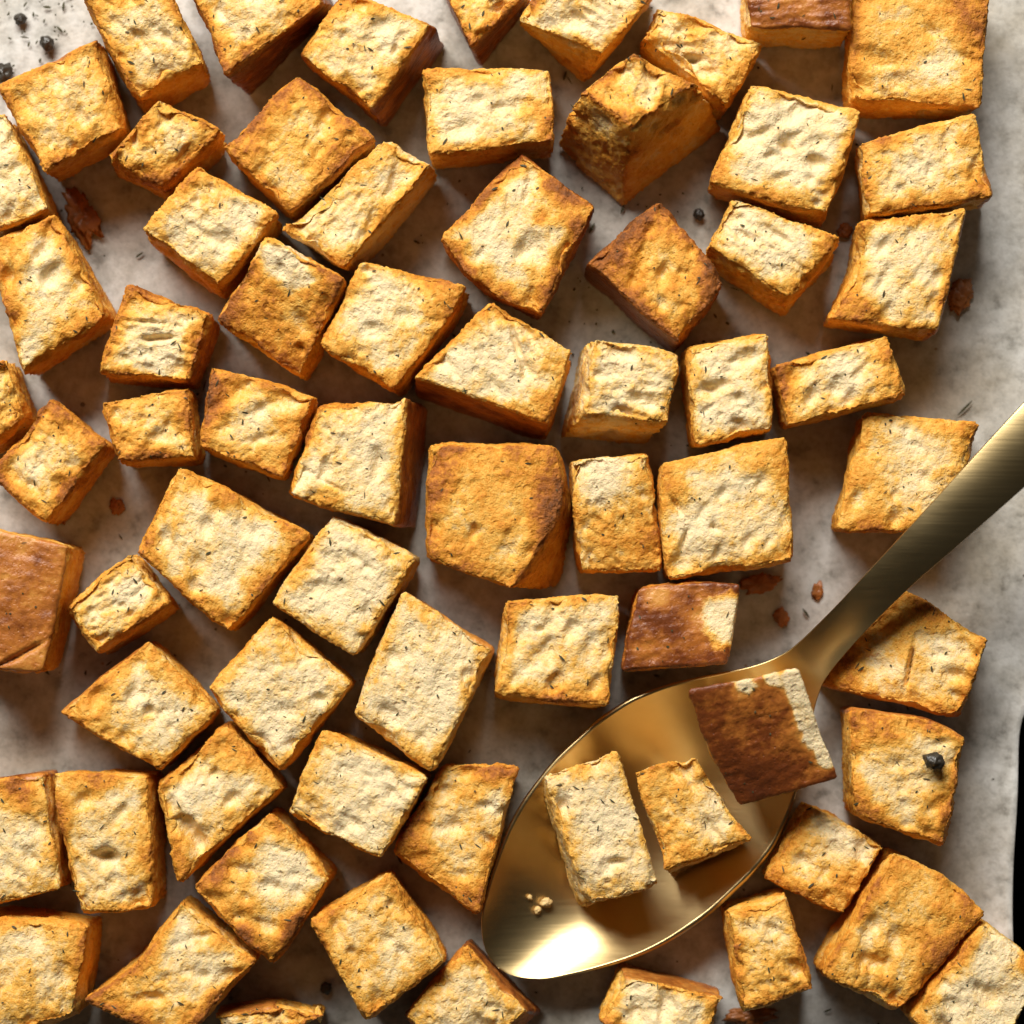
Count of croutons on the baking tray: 69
